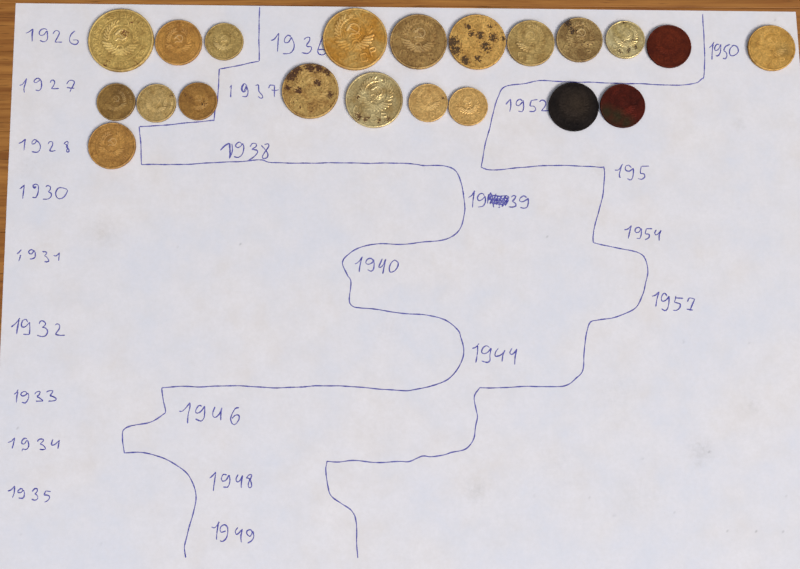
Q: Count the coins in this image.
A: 21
